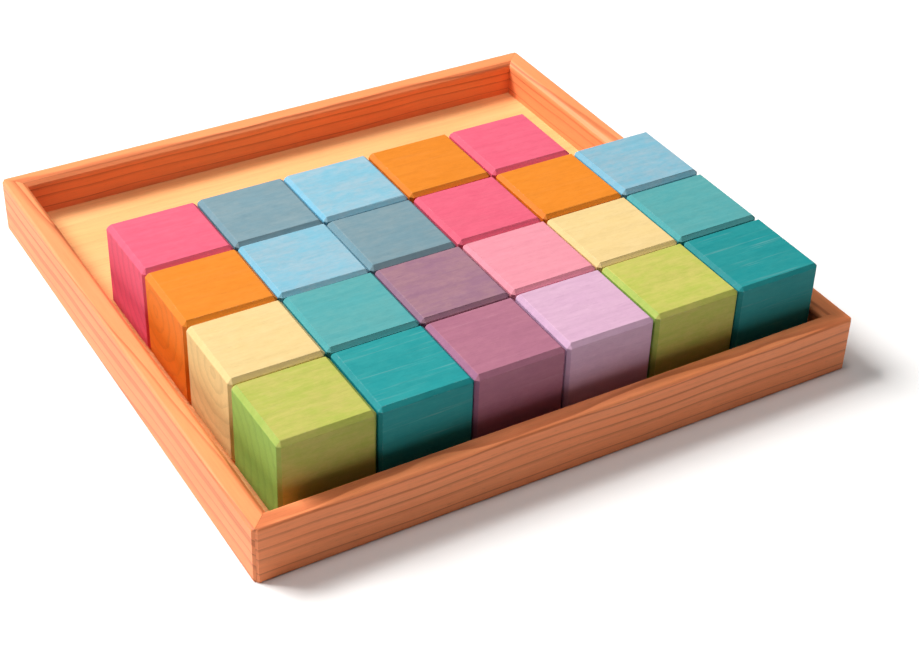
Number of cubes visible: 23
